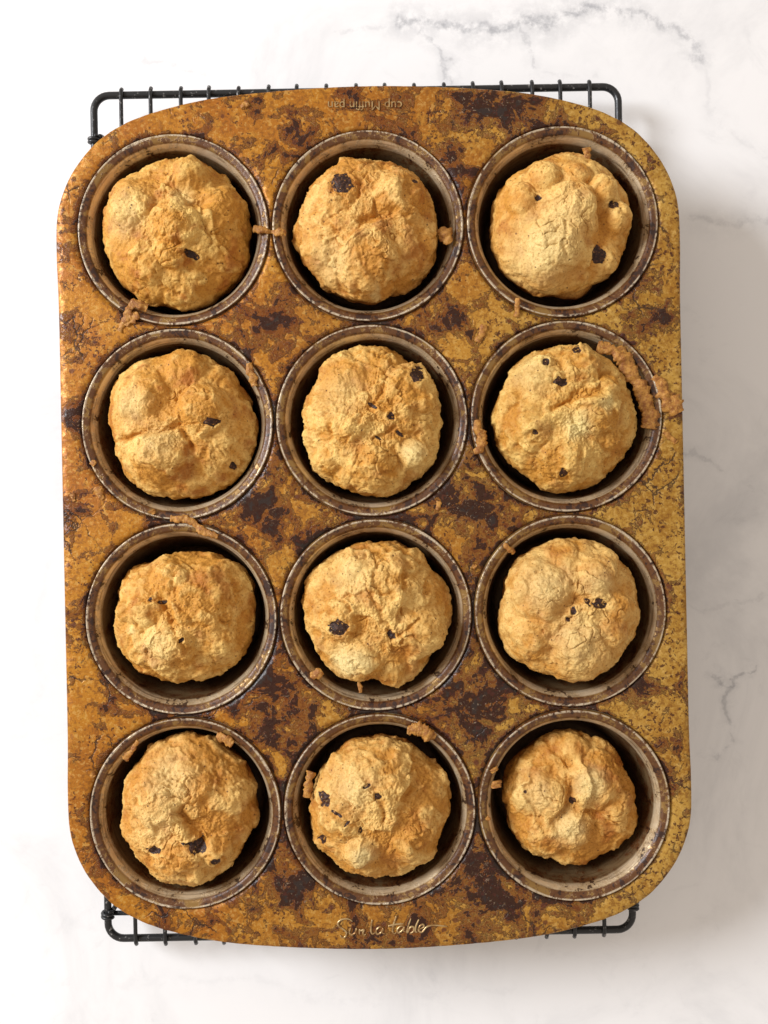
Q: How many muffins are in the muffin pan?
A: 12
